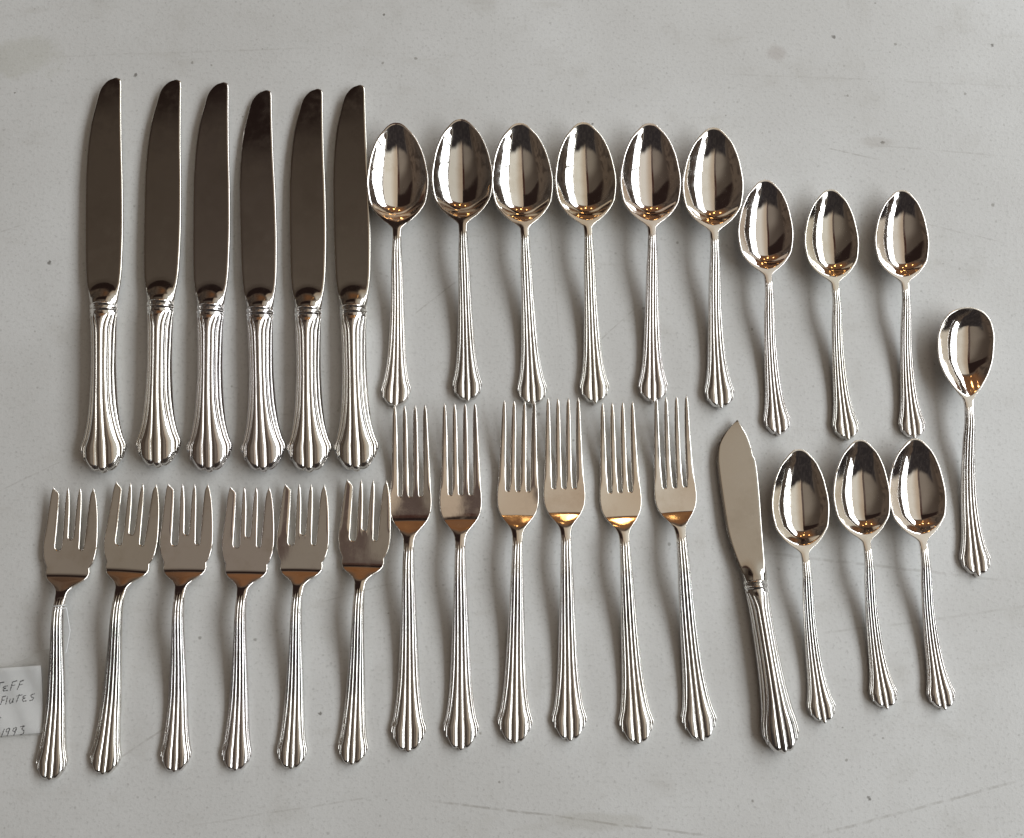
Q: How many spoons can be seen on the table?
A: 13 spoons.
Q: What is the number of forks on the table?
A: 12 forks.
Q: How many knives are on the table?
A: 7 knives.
